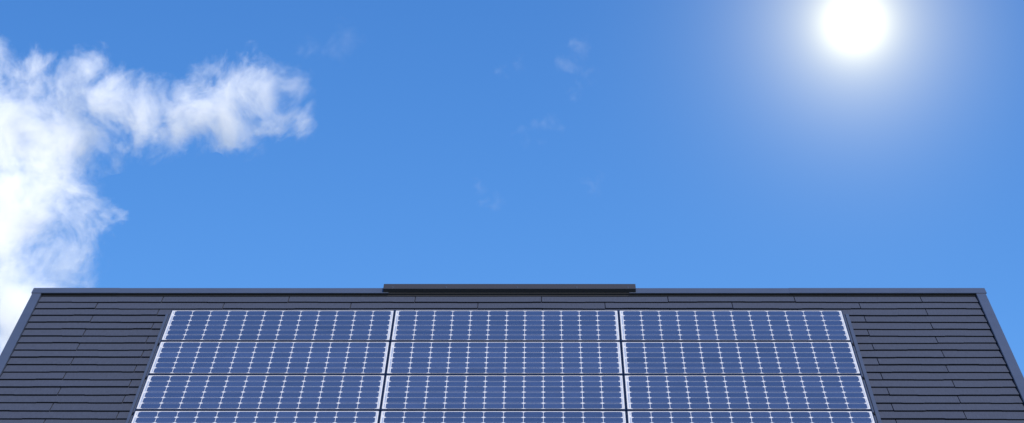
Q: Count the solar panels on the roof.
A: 12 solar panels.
